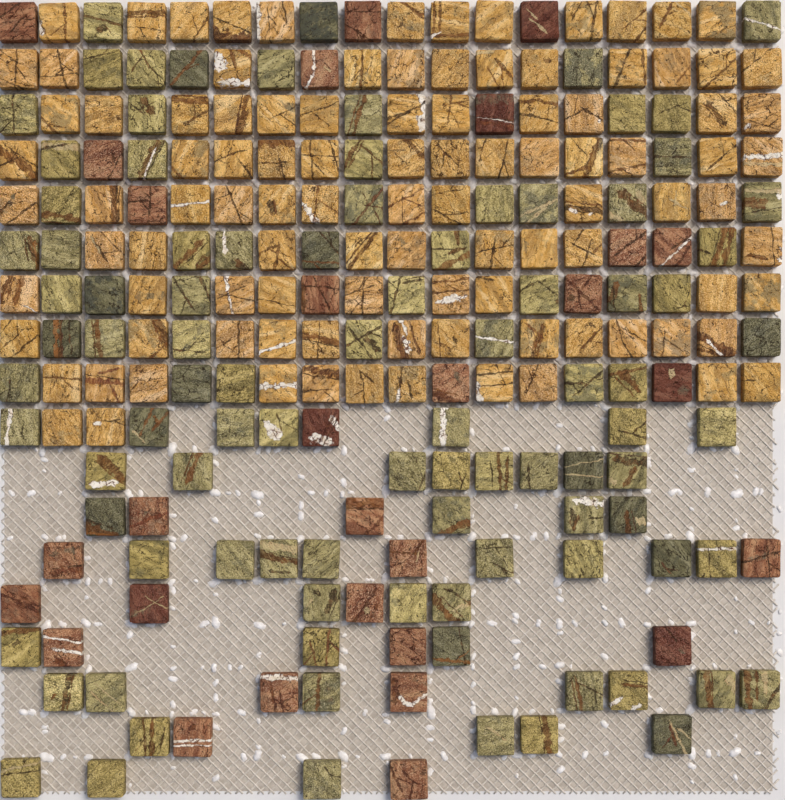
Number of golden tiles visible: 103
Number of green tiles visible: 95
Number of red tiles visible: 29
